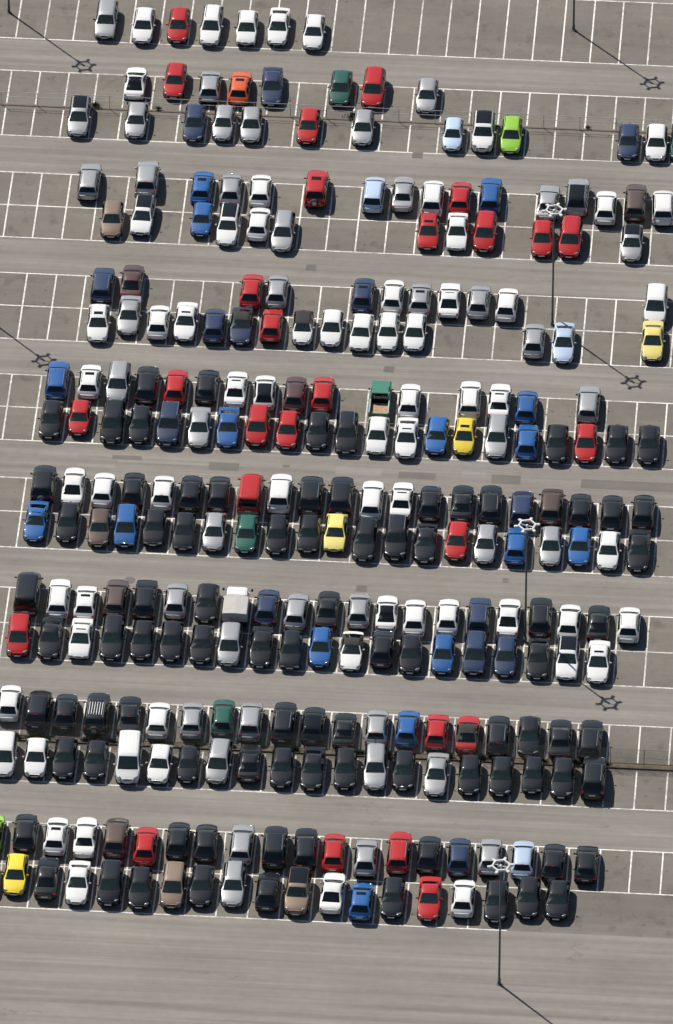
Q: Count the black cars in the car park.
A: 88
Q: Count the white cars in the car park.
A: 66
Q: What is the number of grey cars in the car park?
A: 42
